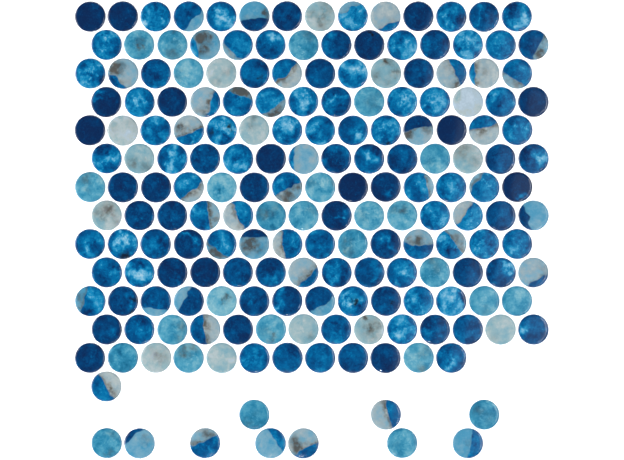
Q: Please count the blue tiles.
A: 104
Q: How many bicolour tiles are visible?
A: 46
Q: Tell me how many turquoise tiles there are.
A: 27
